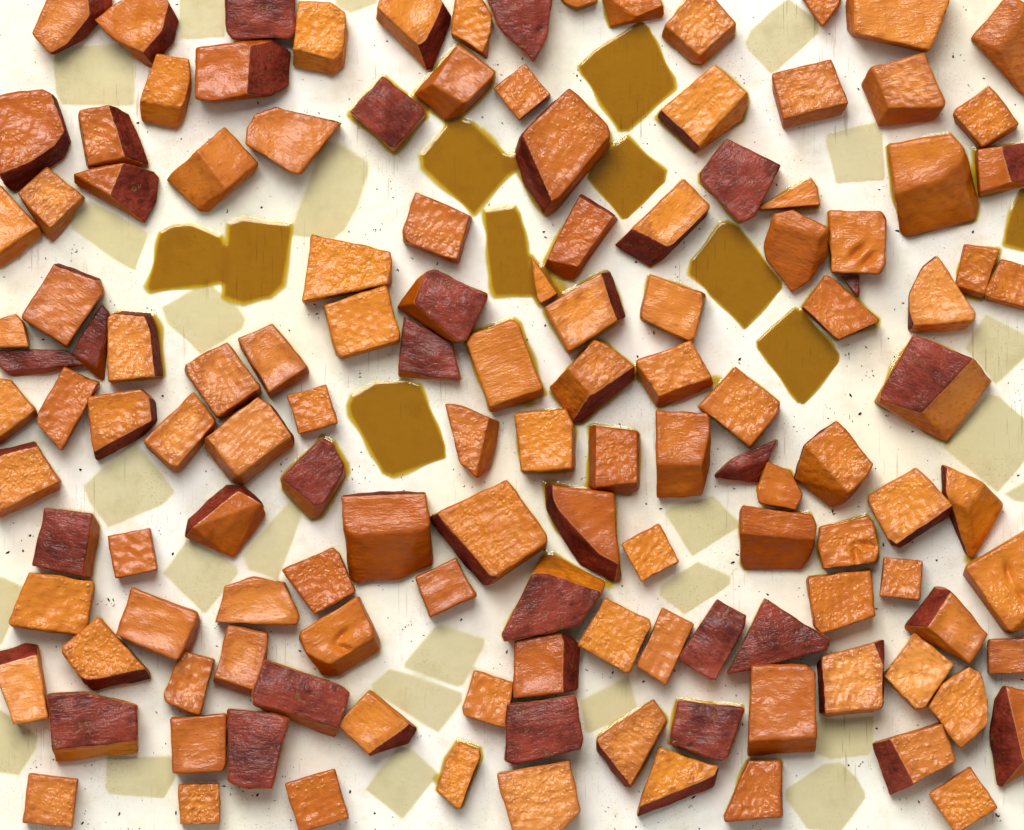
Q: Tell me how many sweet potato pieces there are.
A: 133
